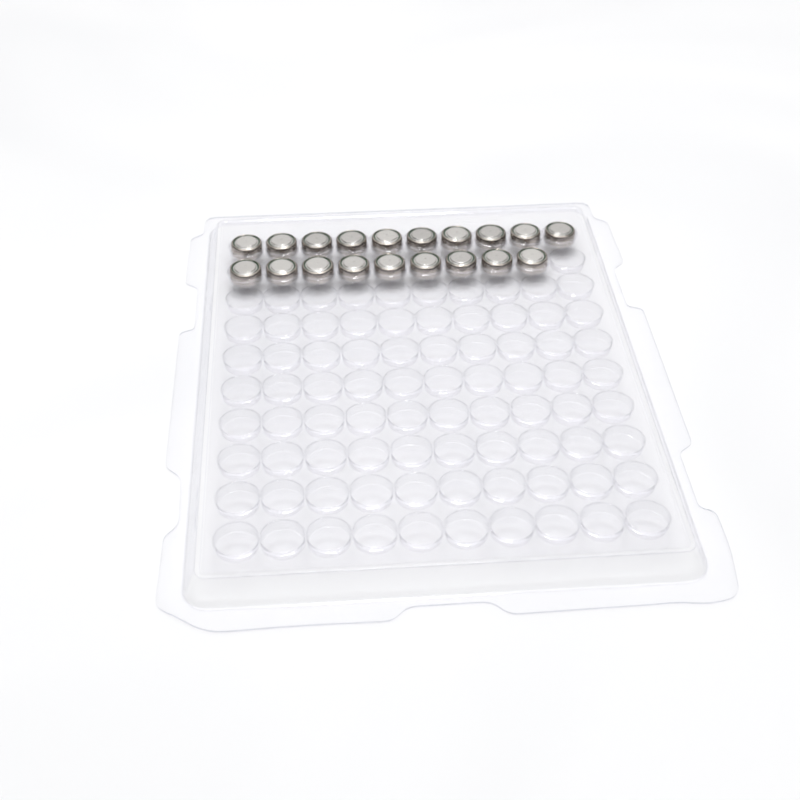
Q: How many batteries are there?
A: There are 19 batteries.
